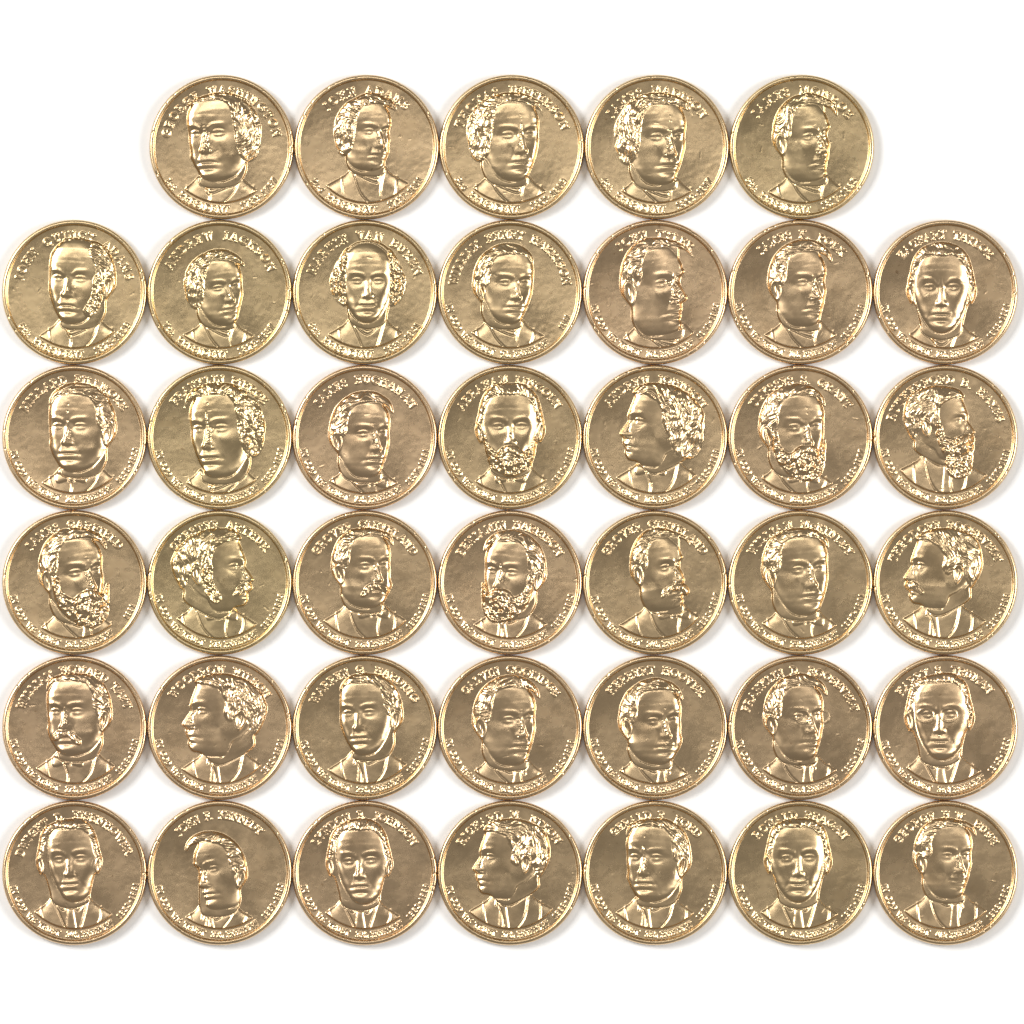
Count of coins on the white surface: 40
